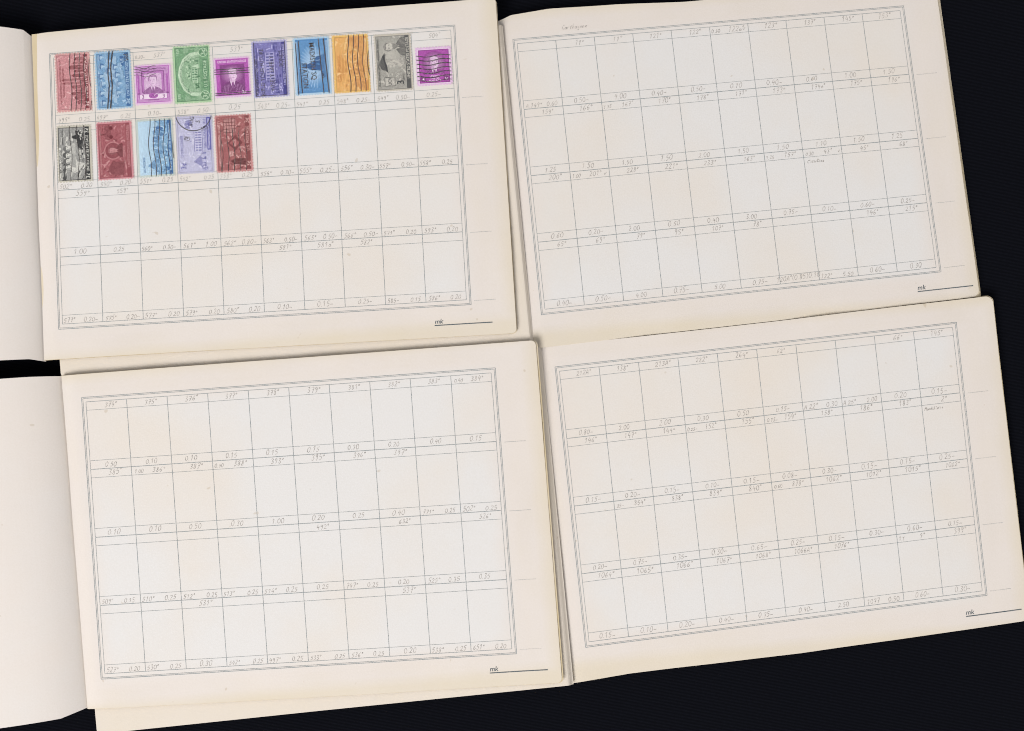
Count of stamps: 15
